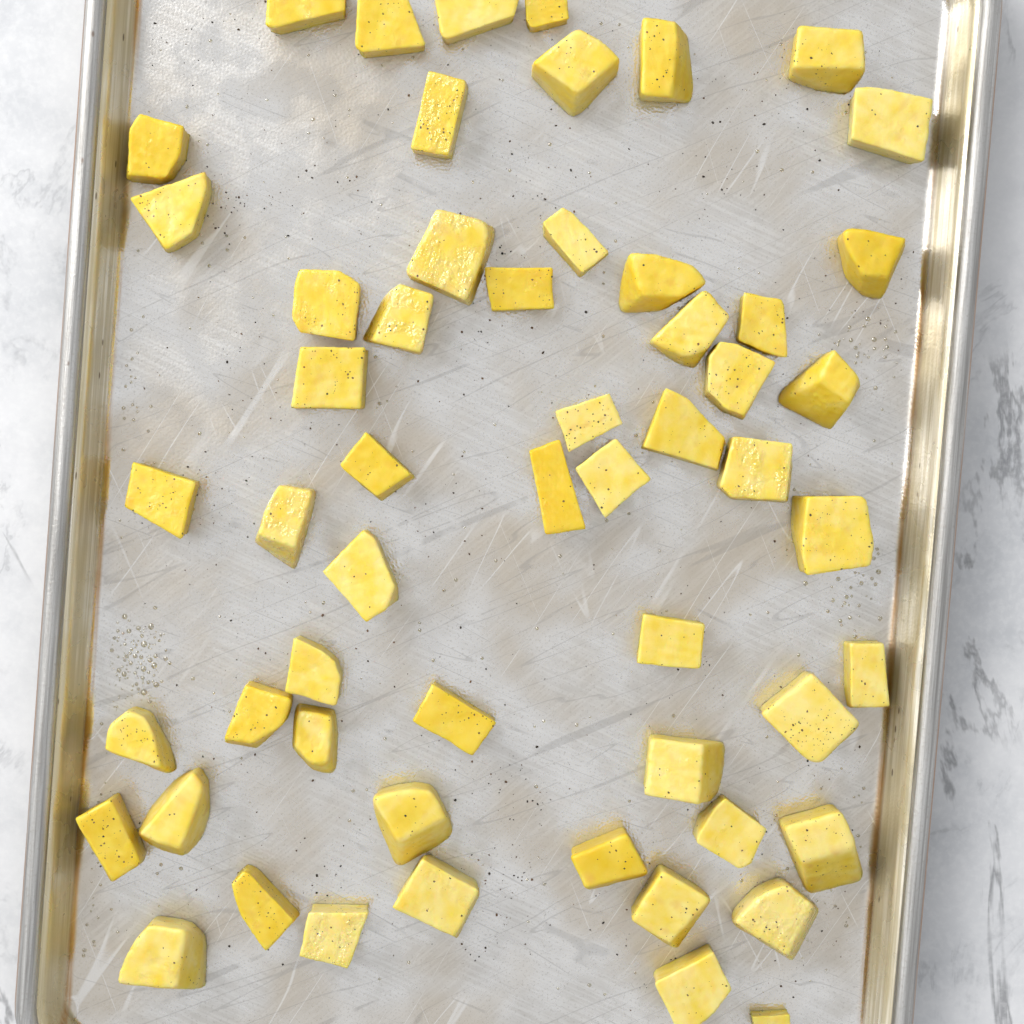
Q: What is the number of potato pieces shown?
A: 56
